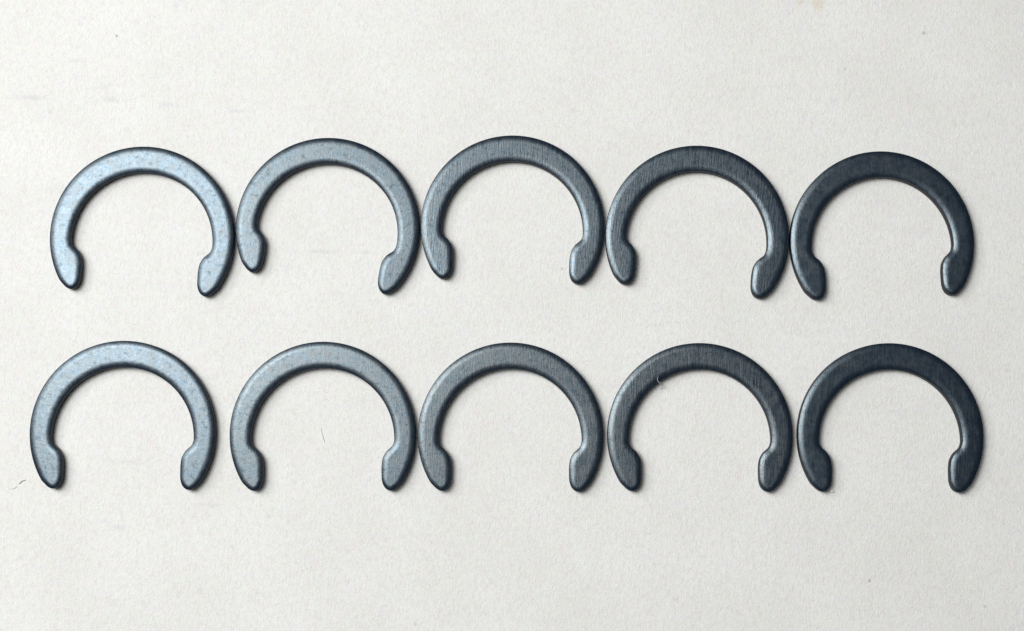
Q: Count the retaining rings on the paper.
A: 10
